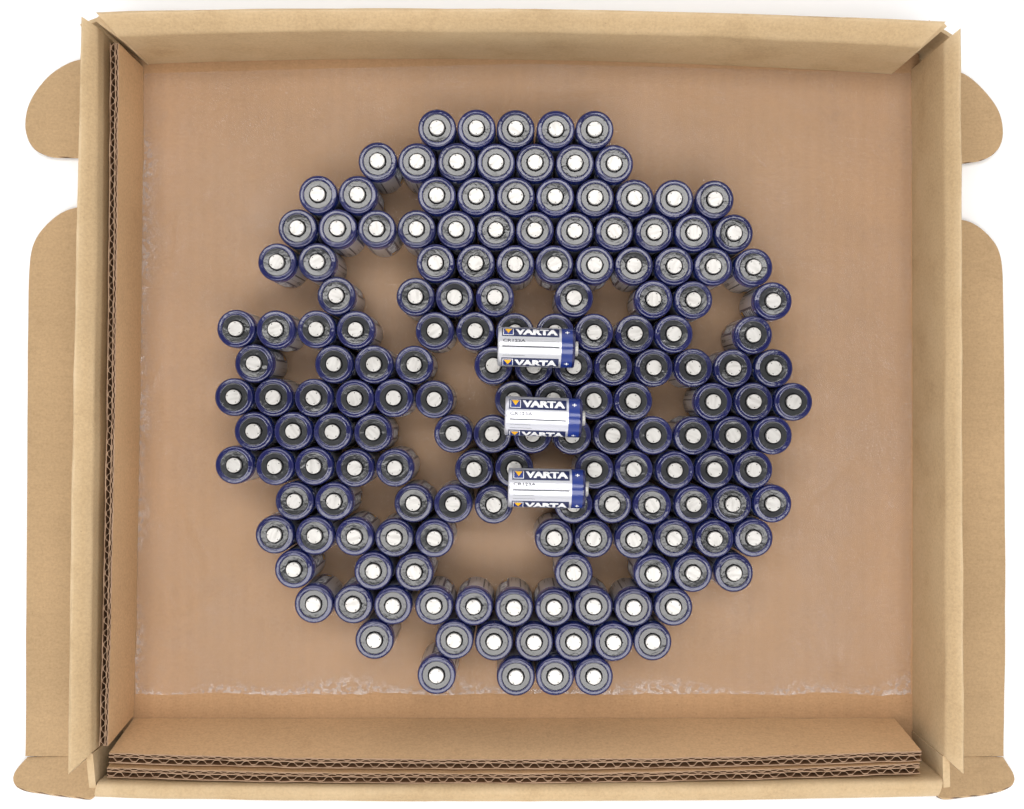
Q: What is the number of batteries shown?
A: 168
